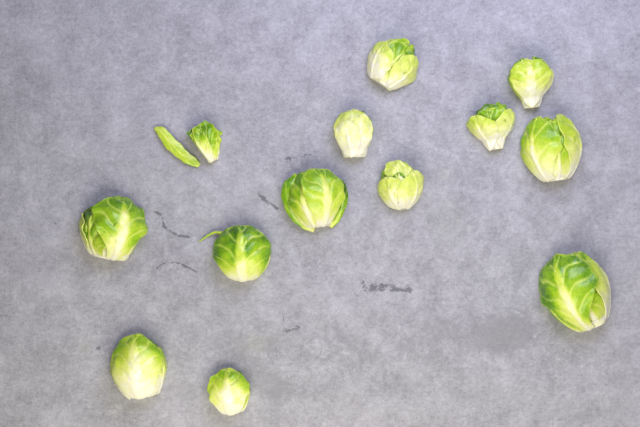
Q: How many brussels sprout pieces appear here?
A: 13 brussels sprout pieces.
